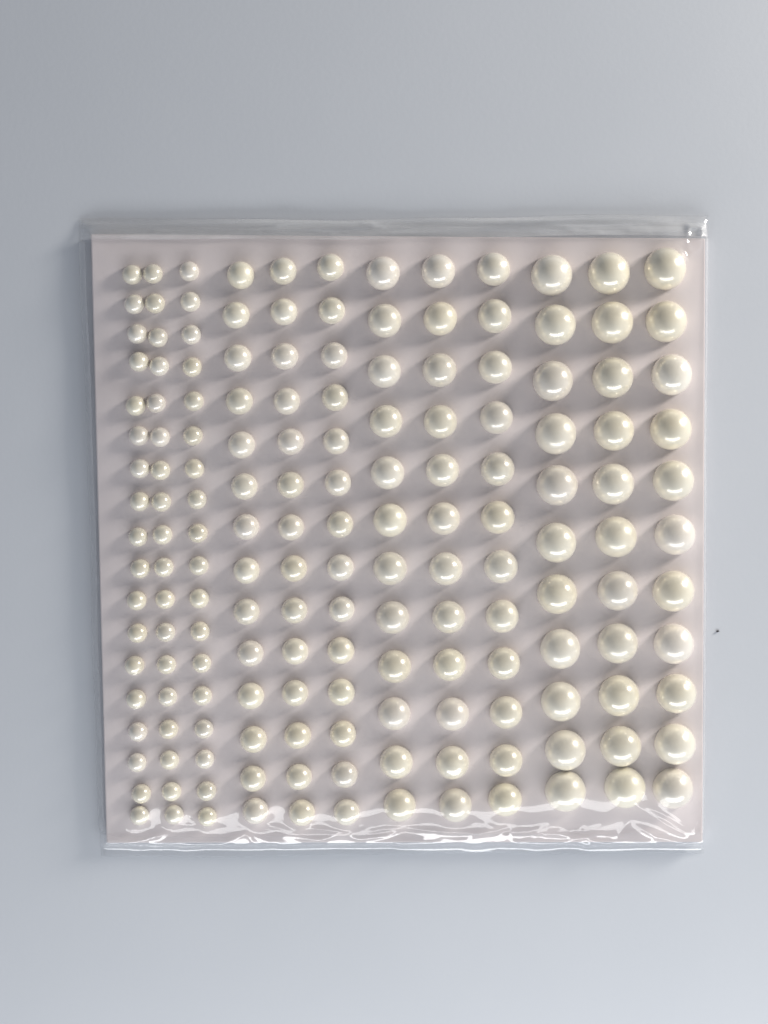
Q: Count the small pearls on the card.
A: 42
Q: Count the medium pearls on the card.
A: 36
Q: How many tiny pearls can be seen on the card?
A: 54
